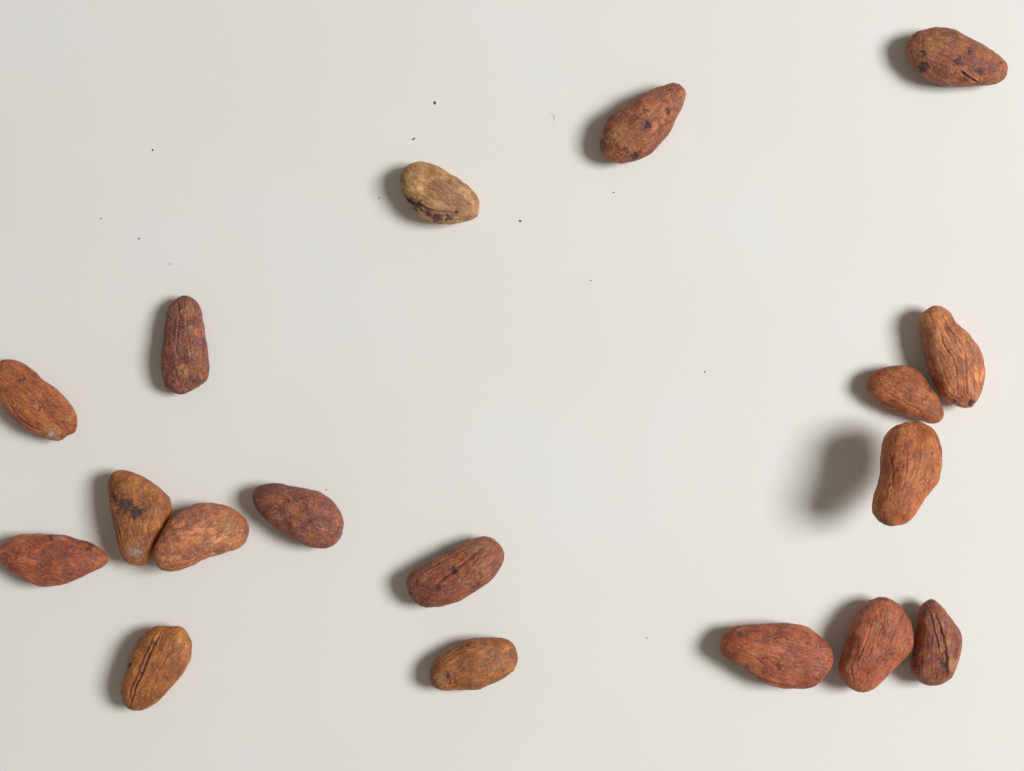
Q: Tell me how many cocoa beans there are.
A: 18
